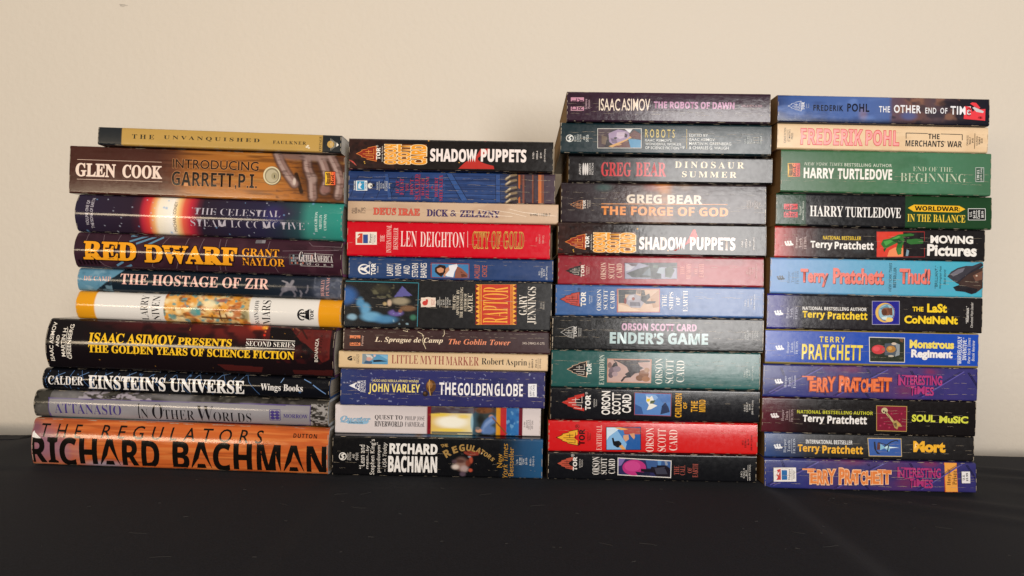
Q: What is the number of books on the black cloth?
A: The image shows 45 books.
